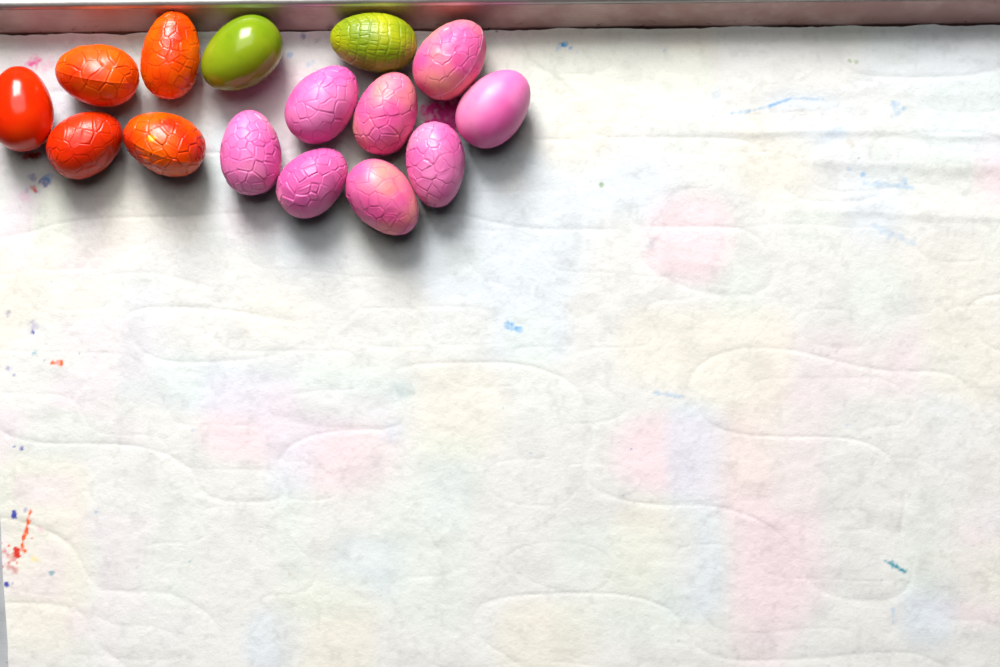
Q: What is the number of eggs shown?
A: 15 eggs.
